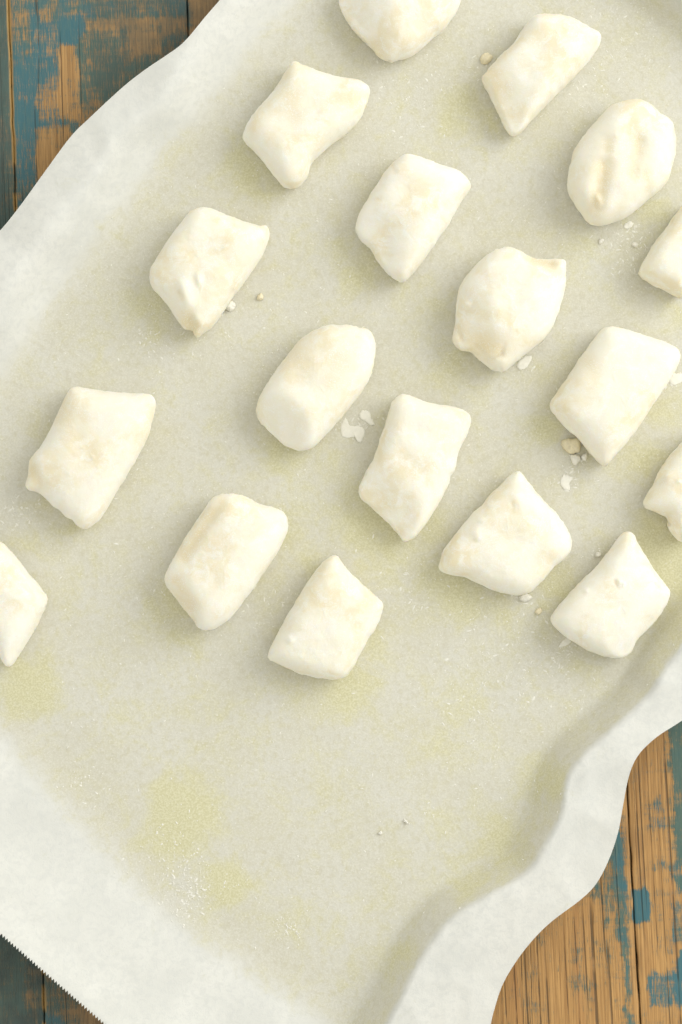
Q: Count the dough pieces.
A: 18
